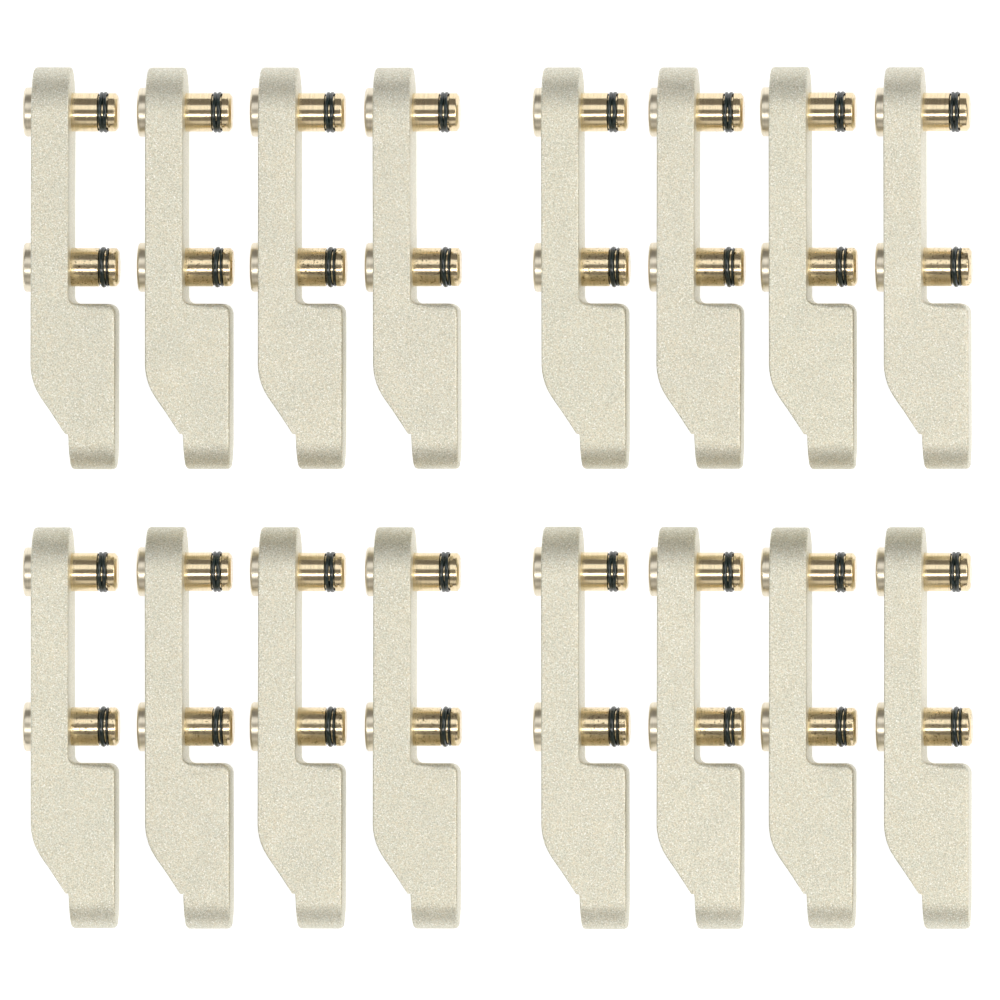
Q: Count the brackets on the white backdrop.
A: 16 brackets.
